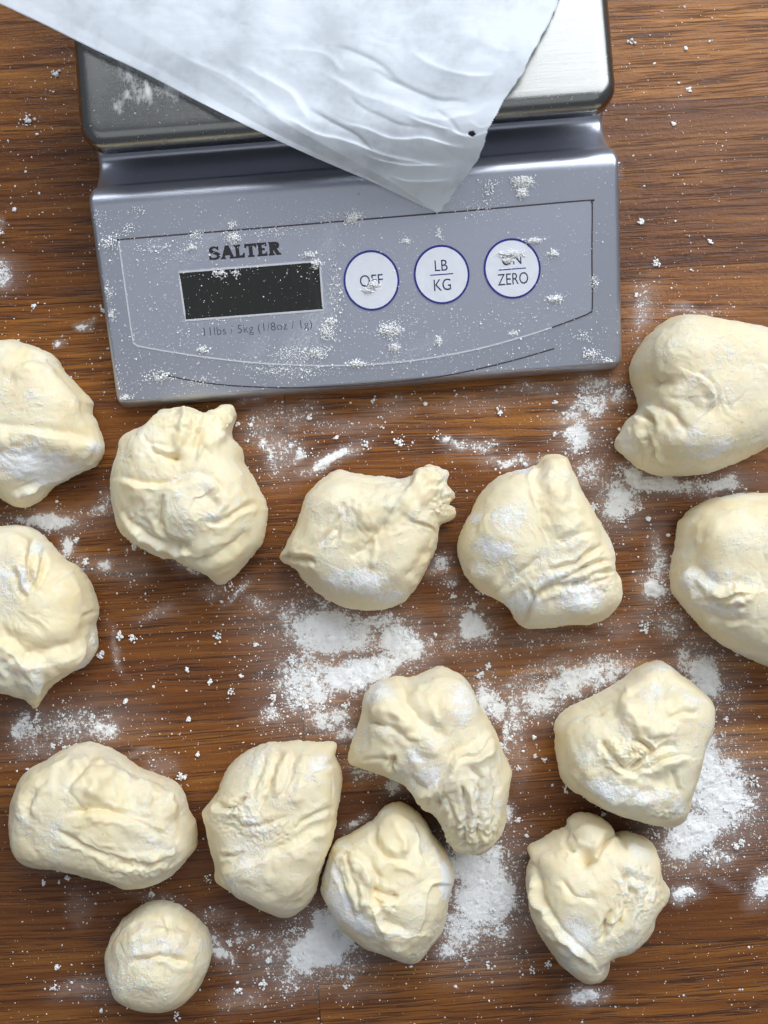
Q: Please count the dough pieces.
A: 14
